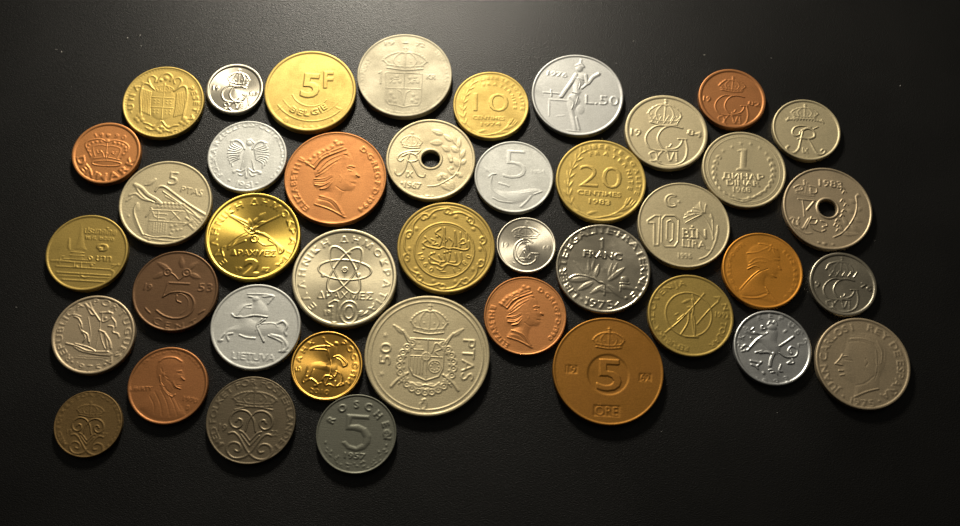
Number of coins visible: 41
